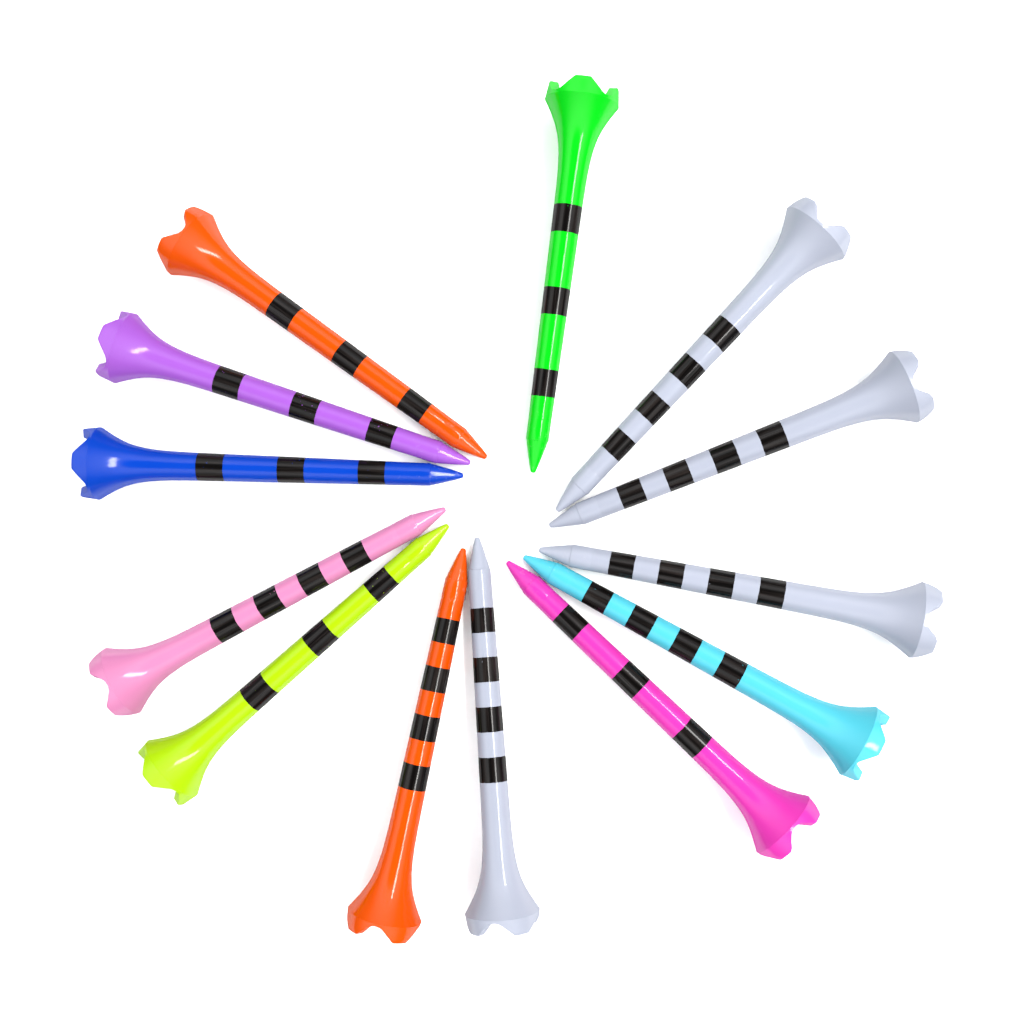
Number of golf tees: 13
